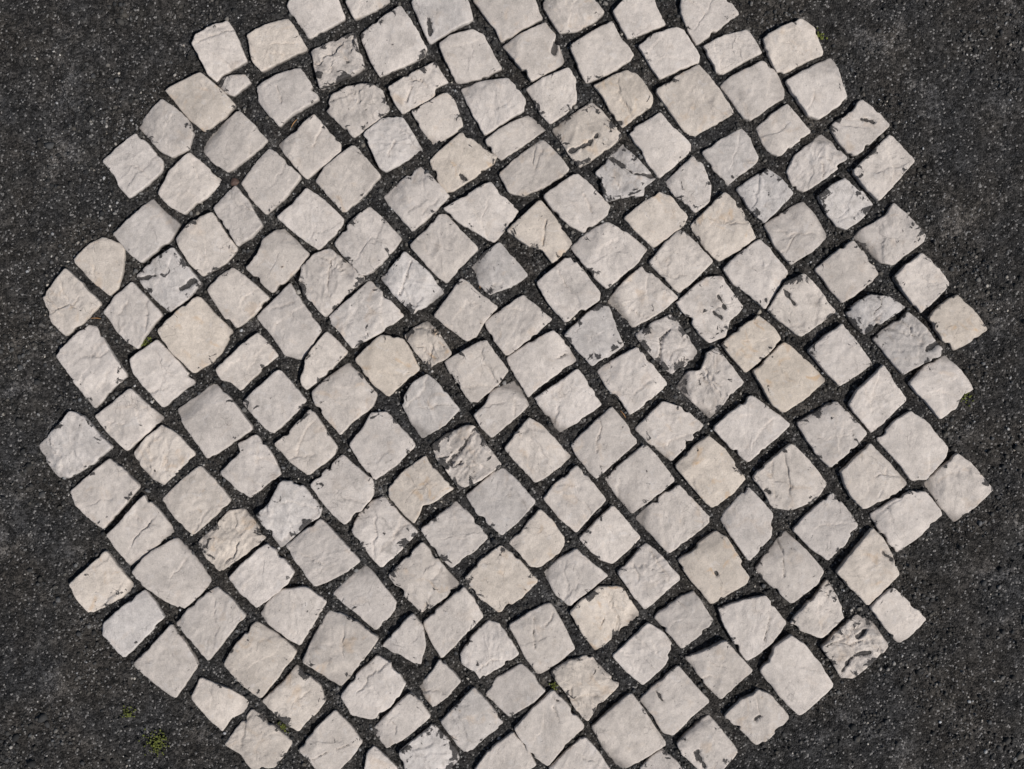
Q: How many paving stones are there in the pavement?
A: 200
